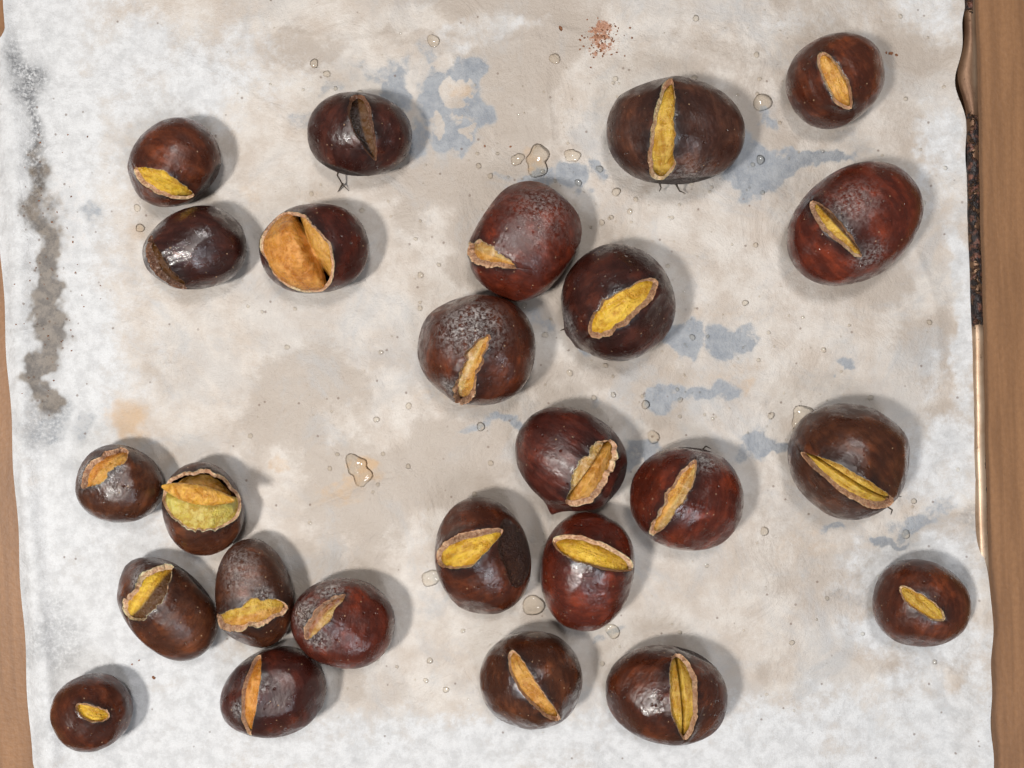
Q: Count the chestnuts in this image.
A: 25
